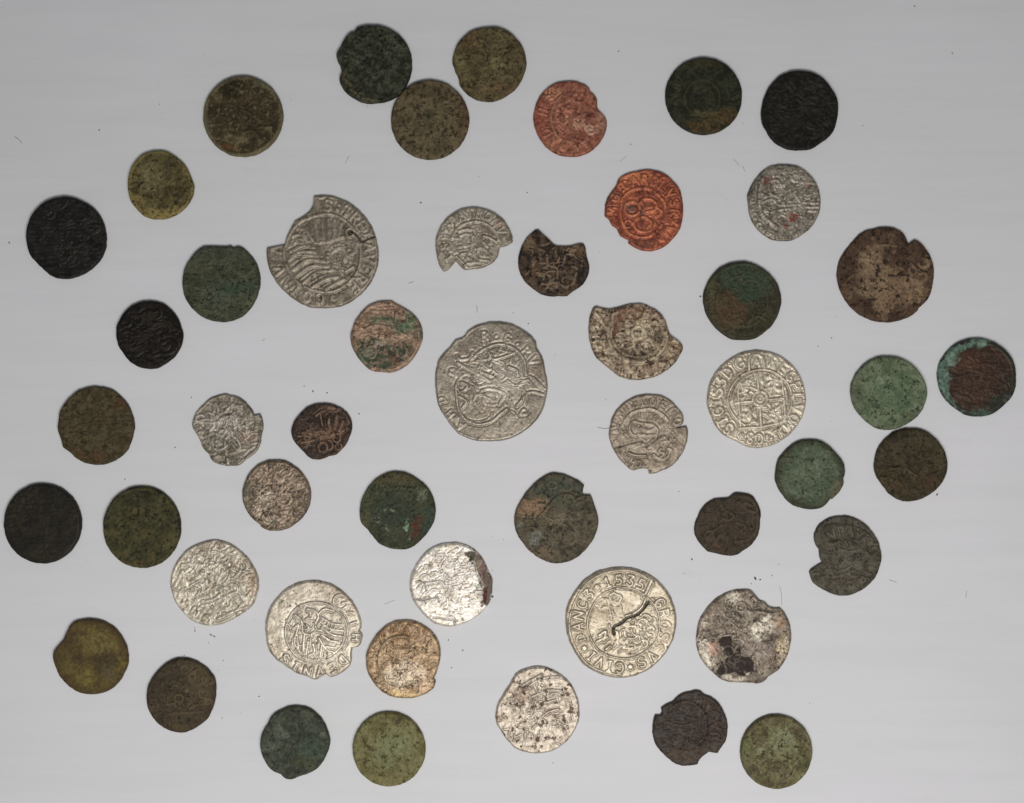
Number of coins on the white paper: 50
